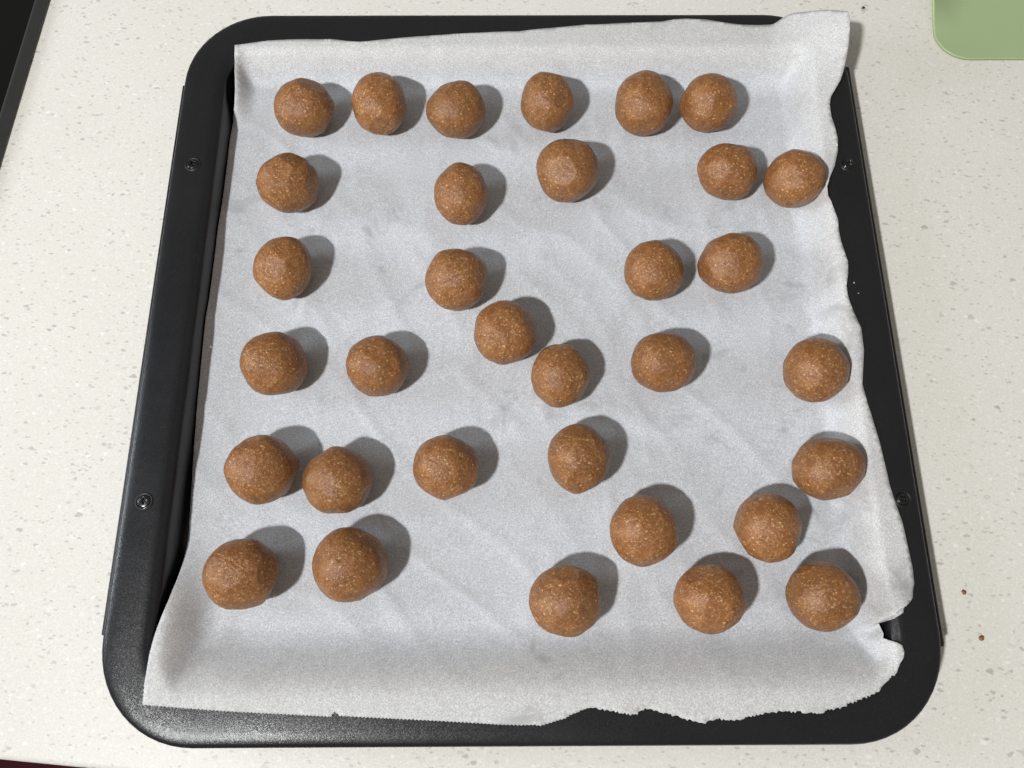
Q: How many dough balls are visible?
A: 33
